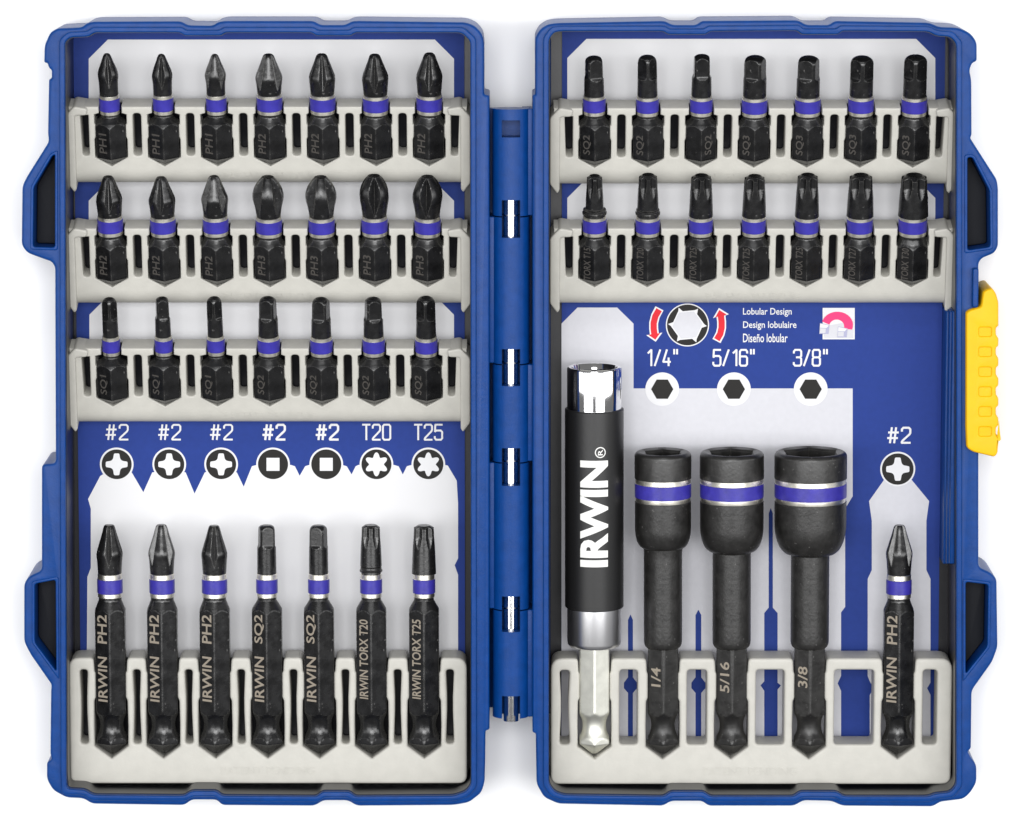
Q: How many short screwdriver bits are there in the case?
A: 35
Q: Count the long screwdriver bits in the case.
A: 8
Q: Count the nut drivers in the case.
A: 3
